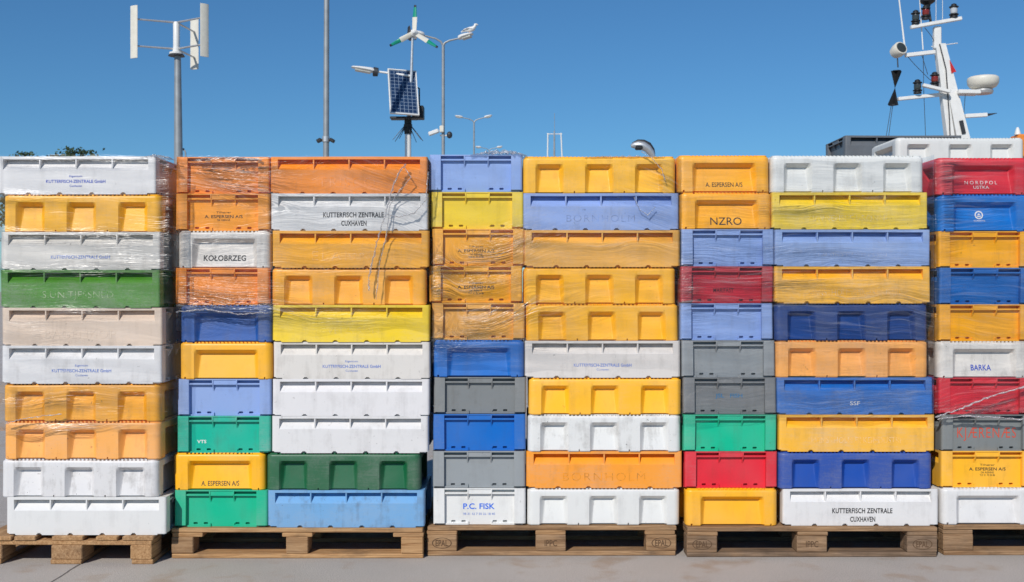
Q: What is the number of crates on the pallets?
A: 82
